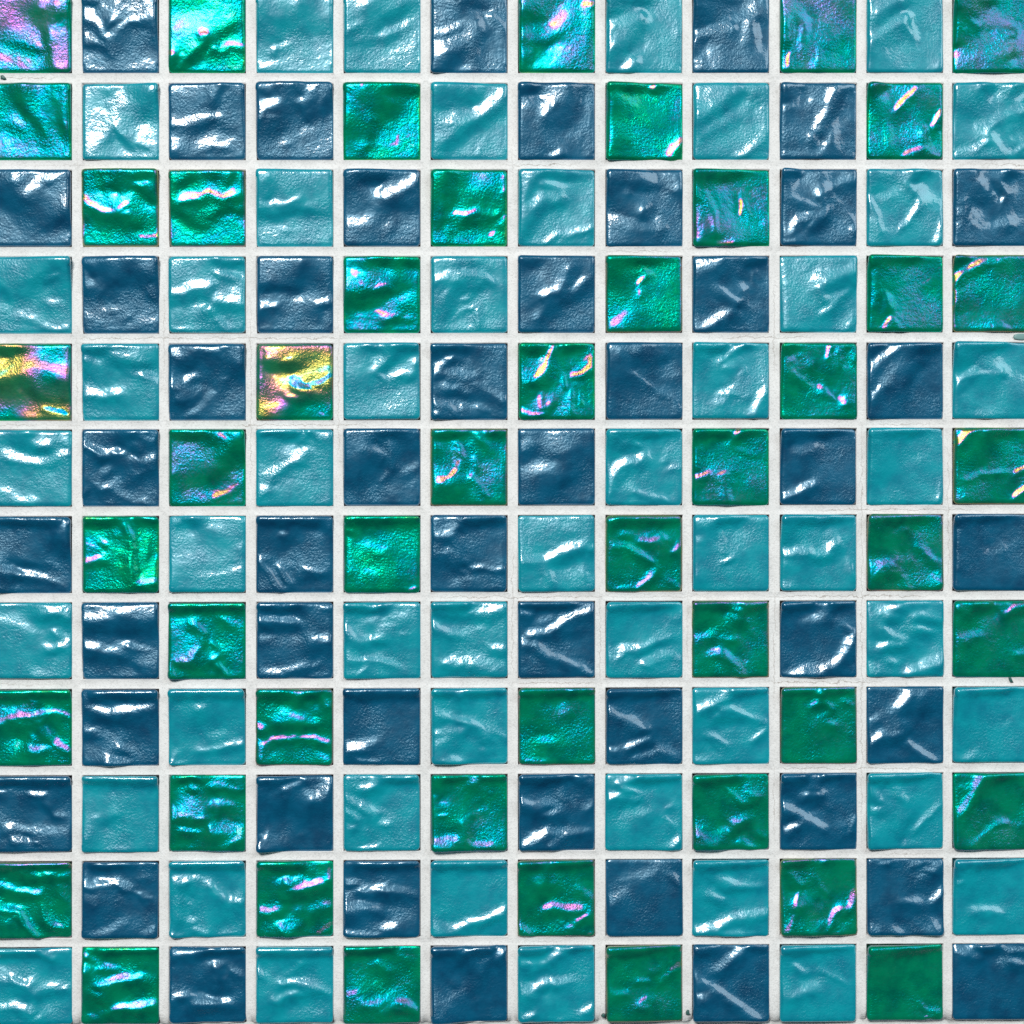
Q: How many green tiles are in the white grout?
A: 48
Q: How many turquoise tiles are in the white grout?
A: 48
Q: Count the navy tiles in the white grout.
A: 48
